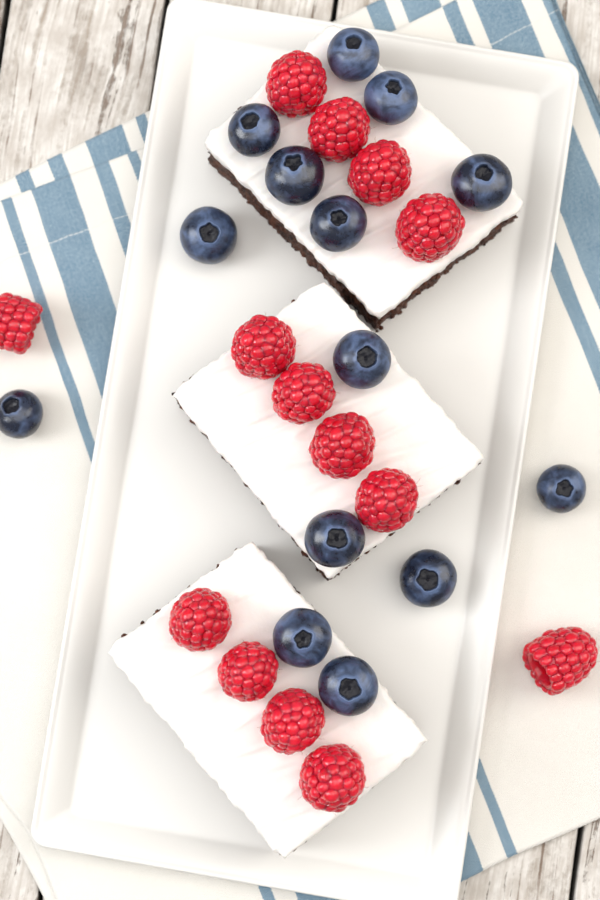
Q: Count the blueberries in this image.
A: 14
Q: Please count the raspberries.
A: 14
